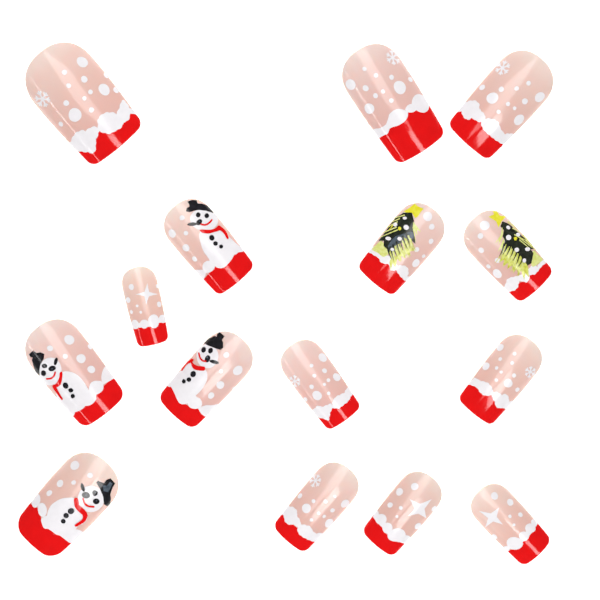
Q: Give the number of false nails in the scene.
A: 15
